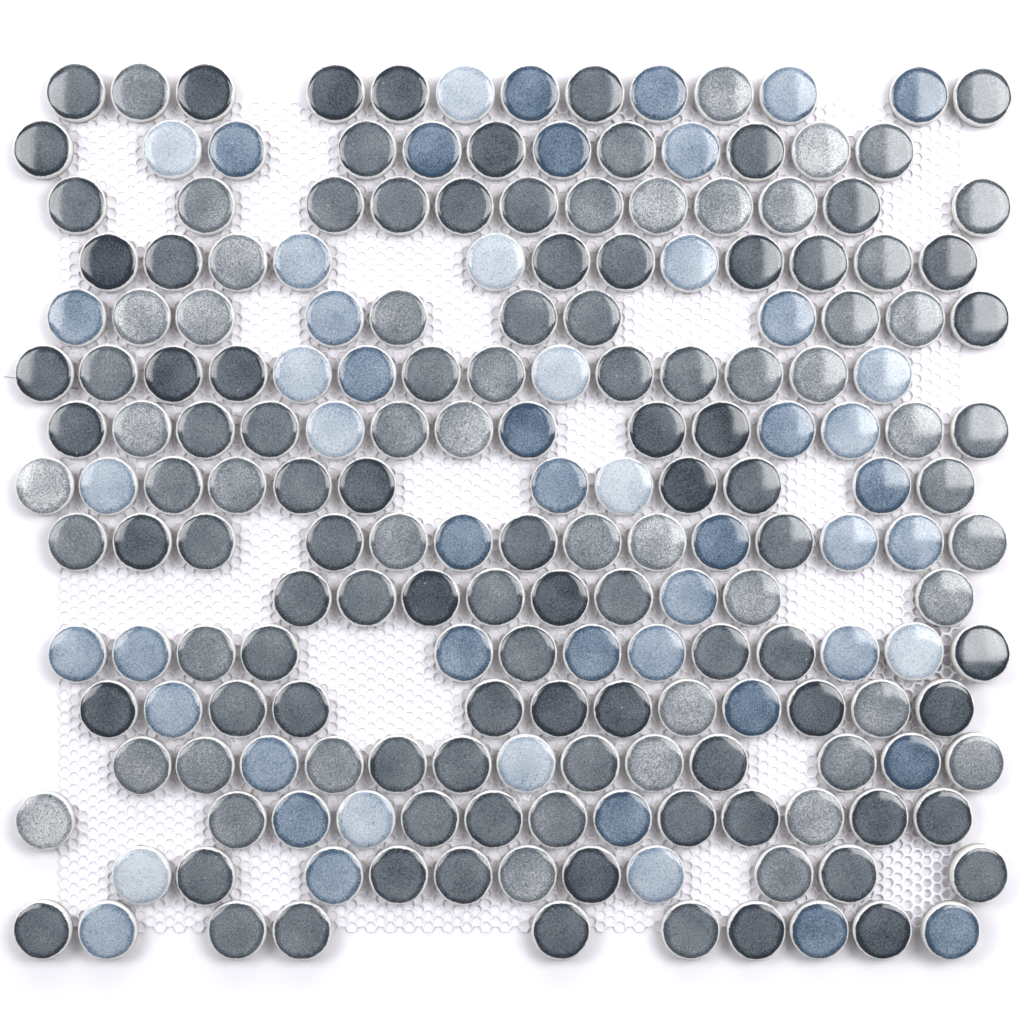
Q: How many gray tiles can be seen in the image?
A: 141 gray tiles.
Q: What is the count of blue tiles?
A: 54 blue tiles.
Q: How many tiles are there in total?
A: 195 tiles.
